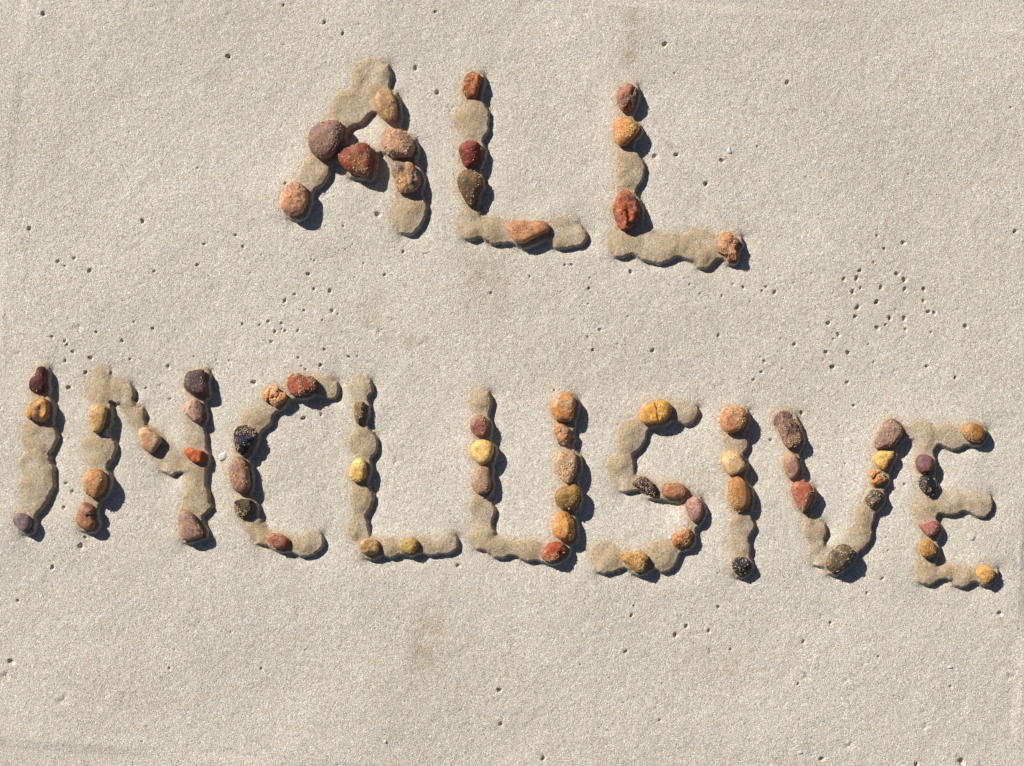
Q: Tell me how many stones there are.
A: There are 68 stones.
